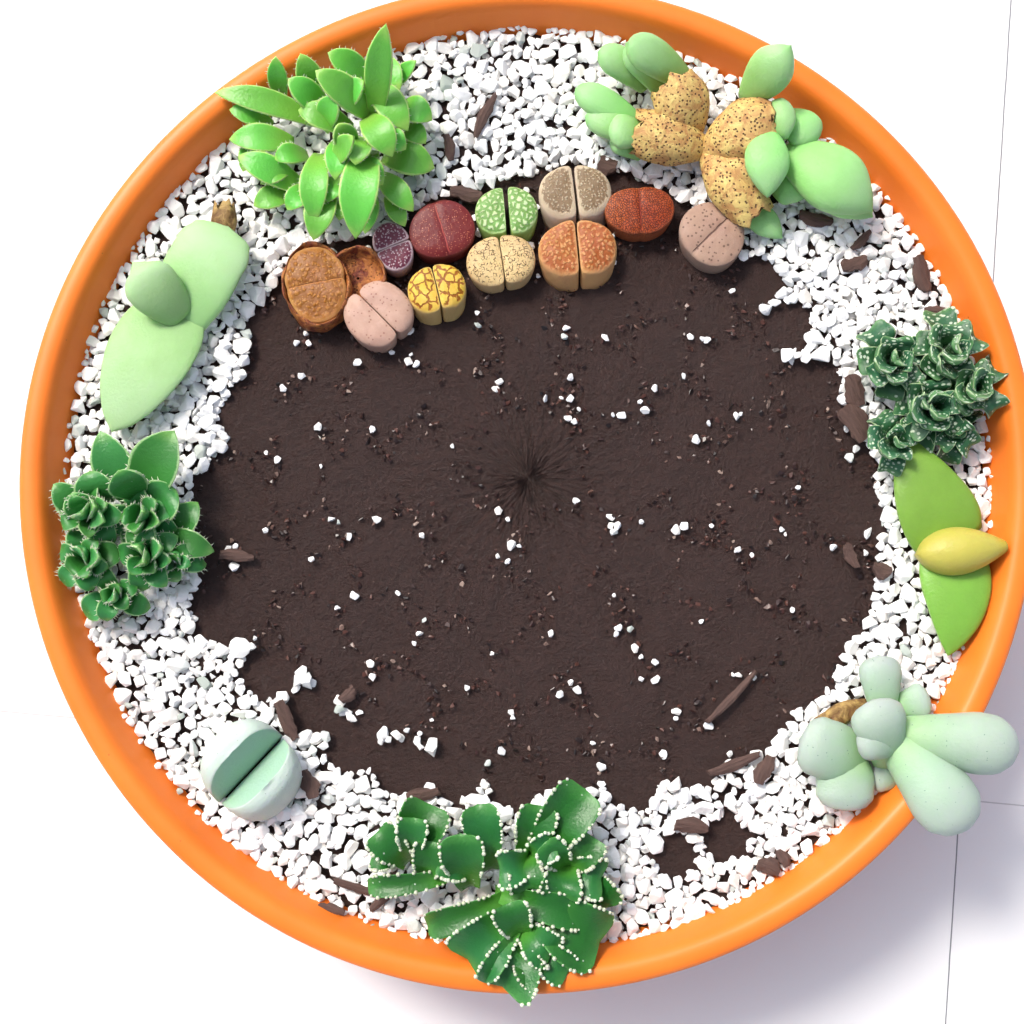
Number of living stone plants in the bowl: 11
